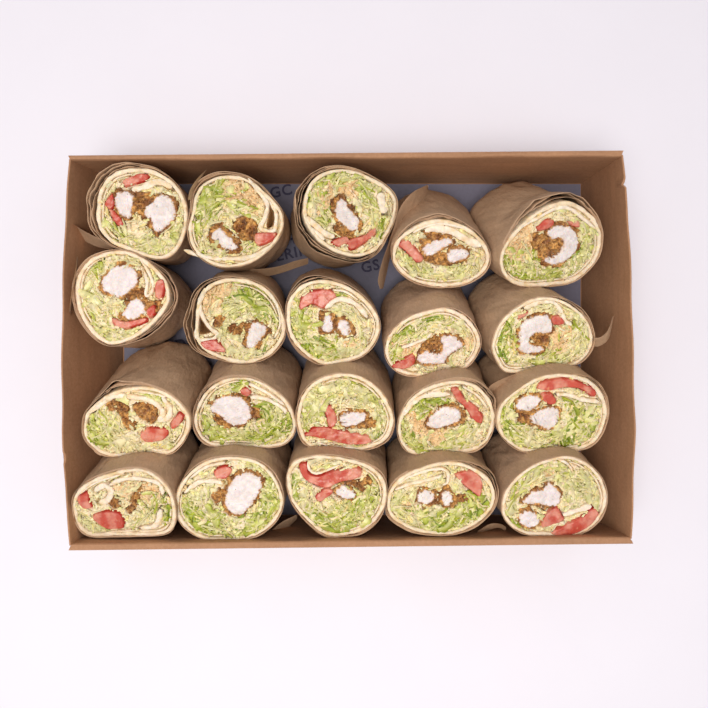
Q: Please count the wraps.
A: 20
